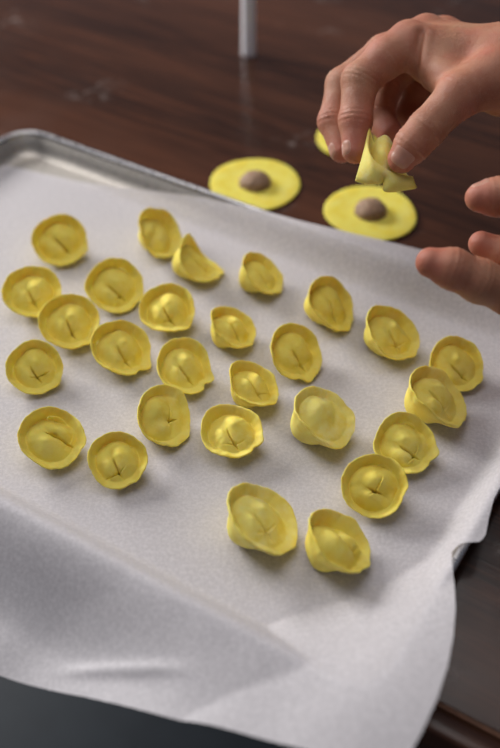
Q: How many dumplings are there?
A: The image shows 28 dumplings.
